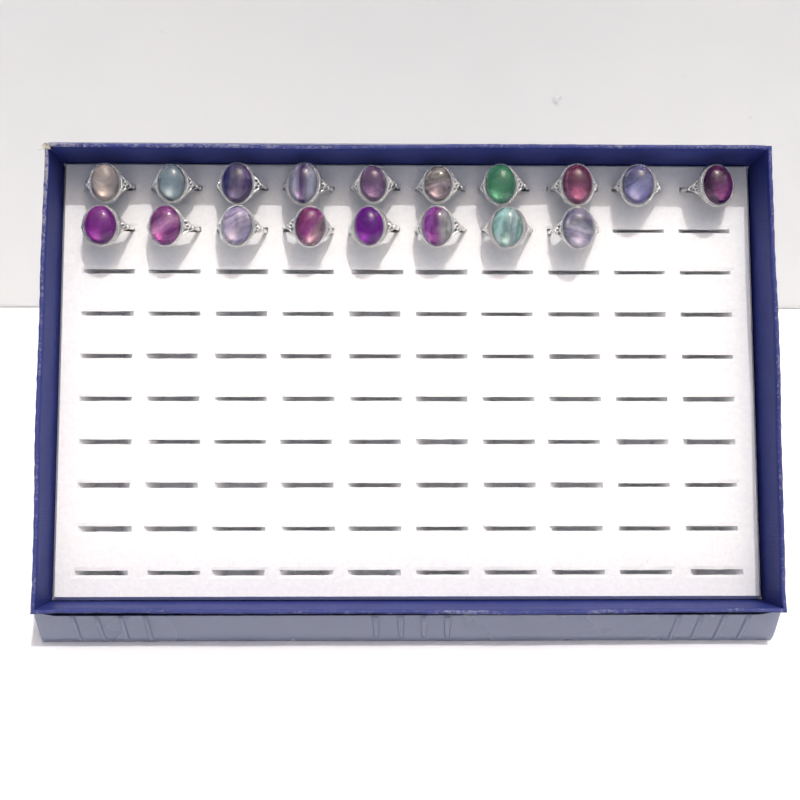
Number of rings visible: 18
